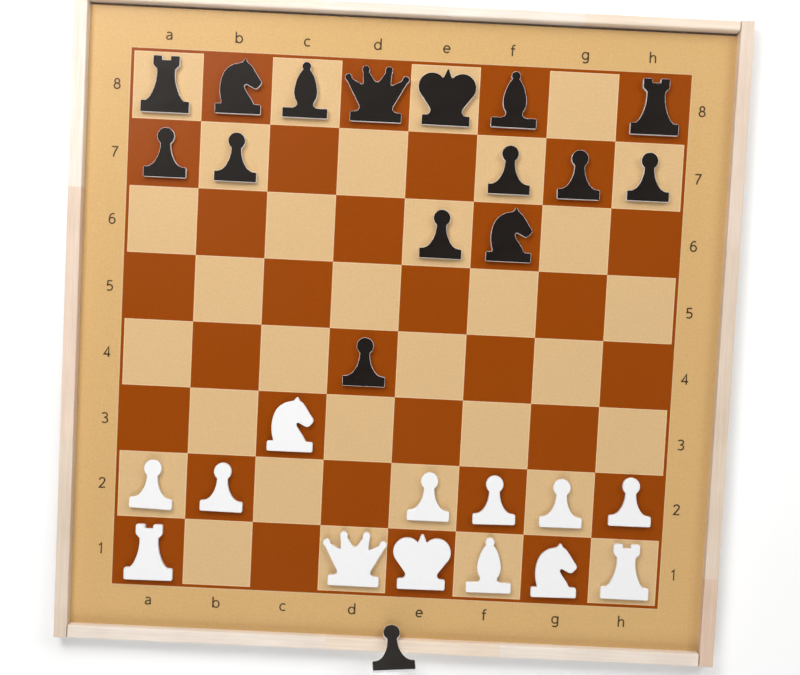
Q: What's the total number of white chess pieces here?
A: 13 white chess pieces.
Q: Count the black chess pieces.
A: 16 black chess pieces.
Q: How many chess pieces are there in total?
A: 29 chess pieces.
